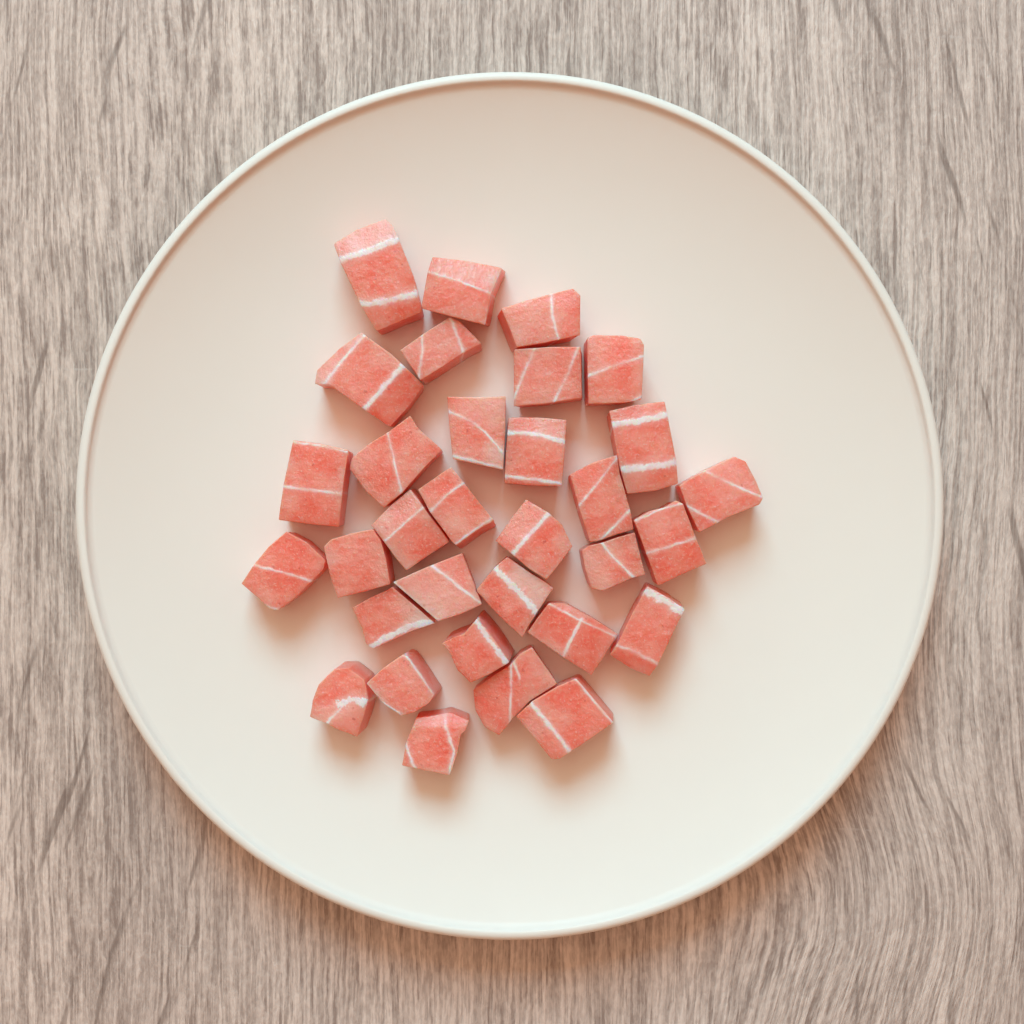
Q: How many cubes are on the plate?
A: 32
